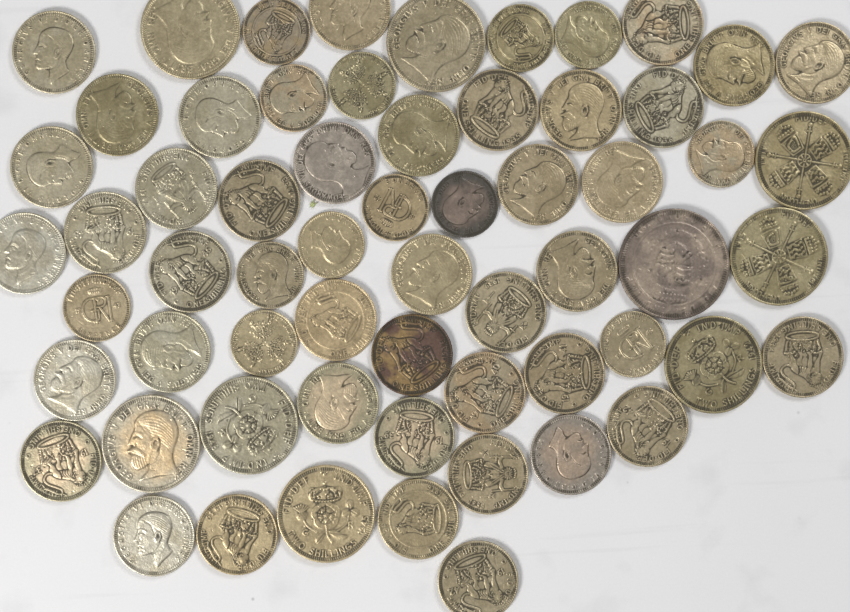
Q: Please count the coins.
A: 62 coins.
